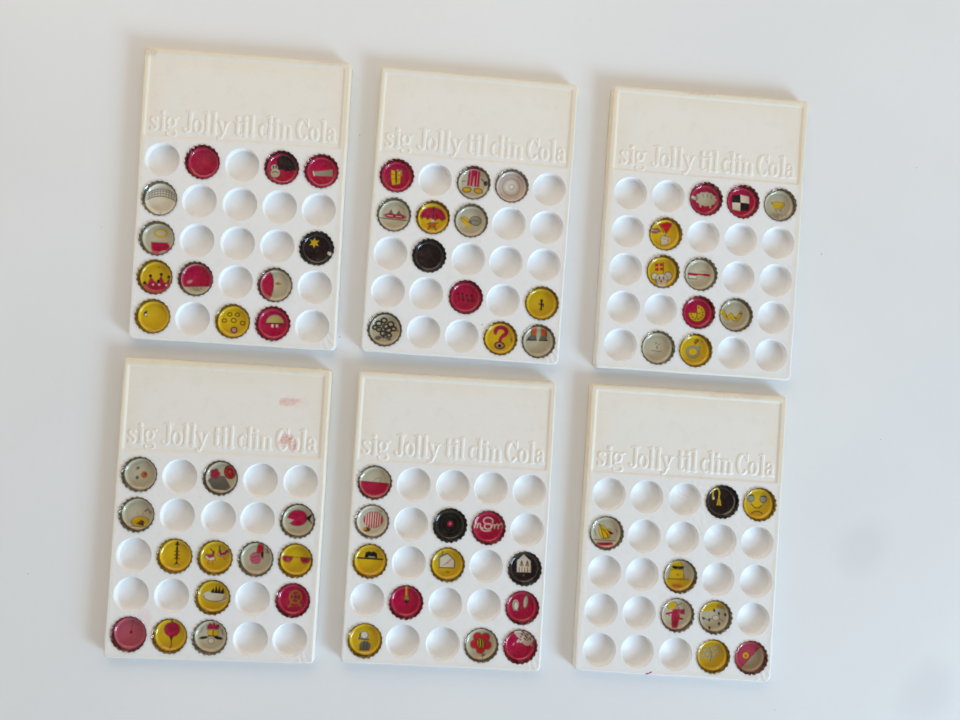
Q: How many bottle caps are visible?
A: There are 67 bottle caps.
